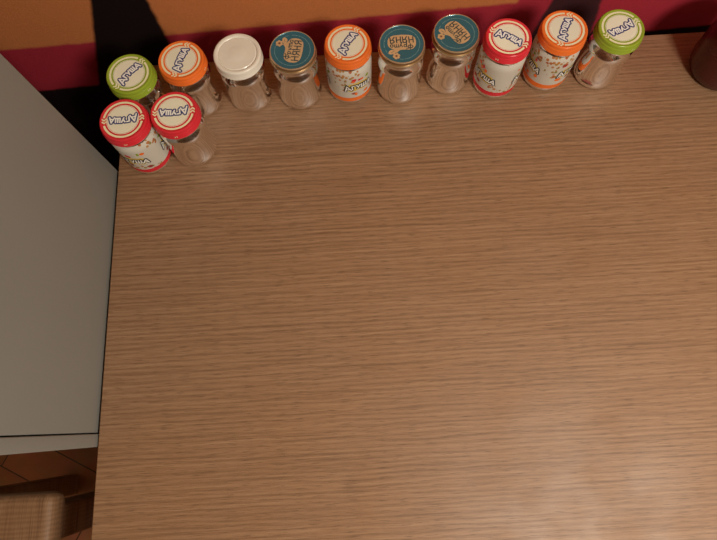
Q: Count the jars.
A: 12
